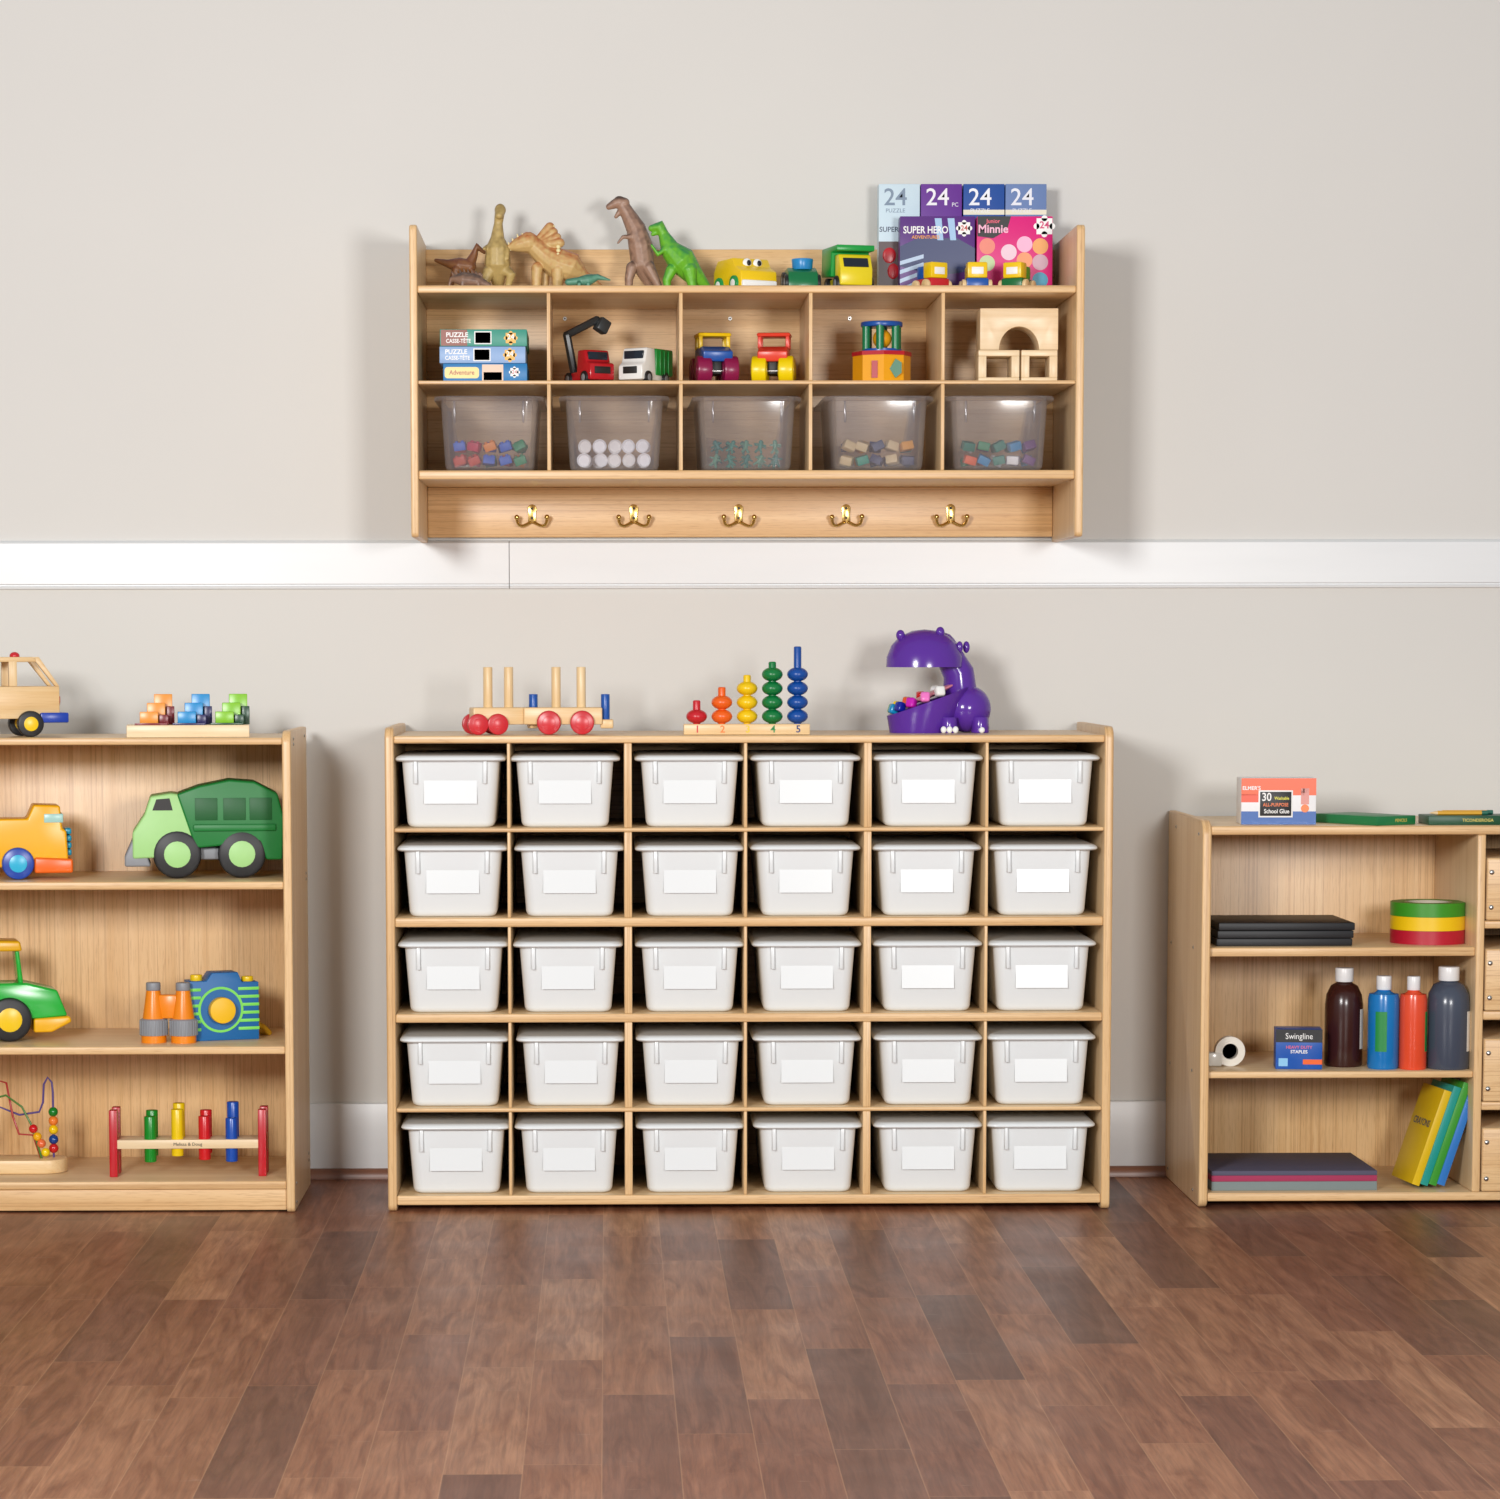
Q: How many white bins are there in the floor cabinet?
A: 30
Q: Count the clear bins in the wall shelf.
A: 5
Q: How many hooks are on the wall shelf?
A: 5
